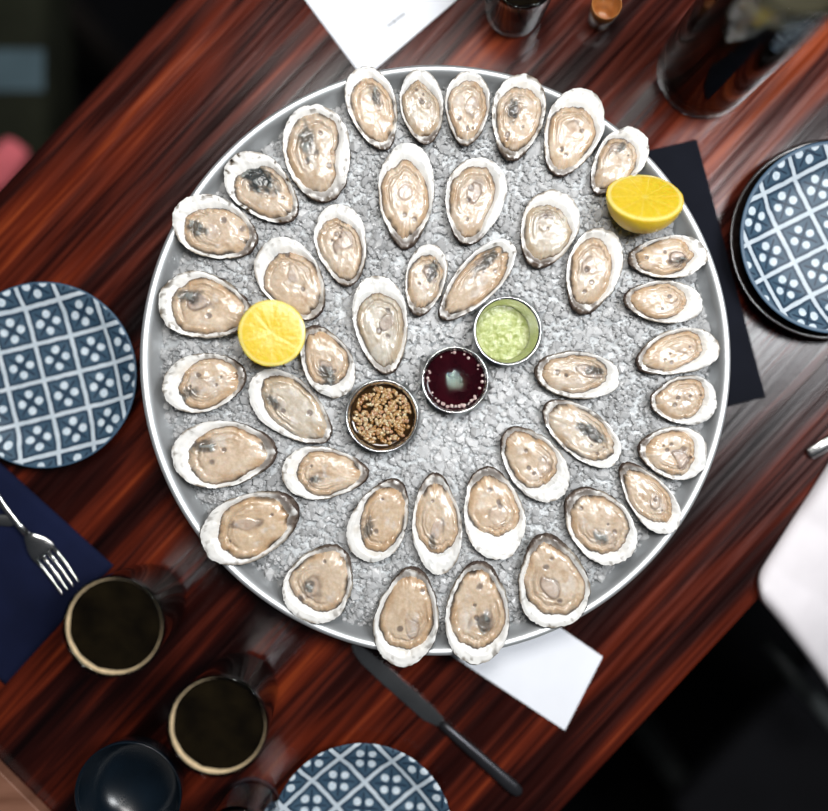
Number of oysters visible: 42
